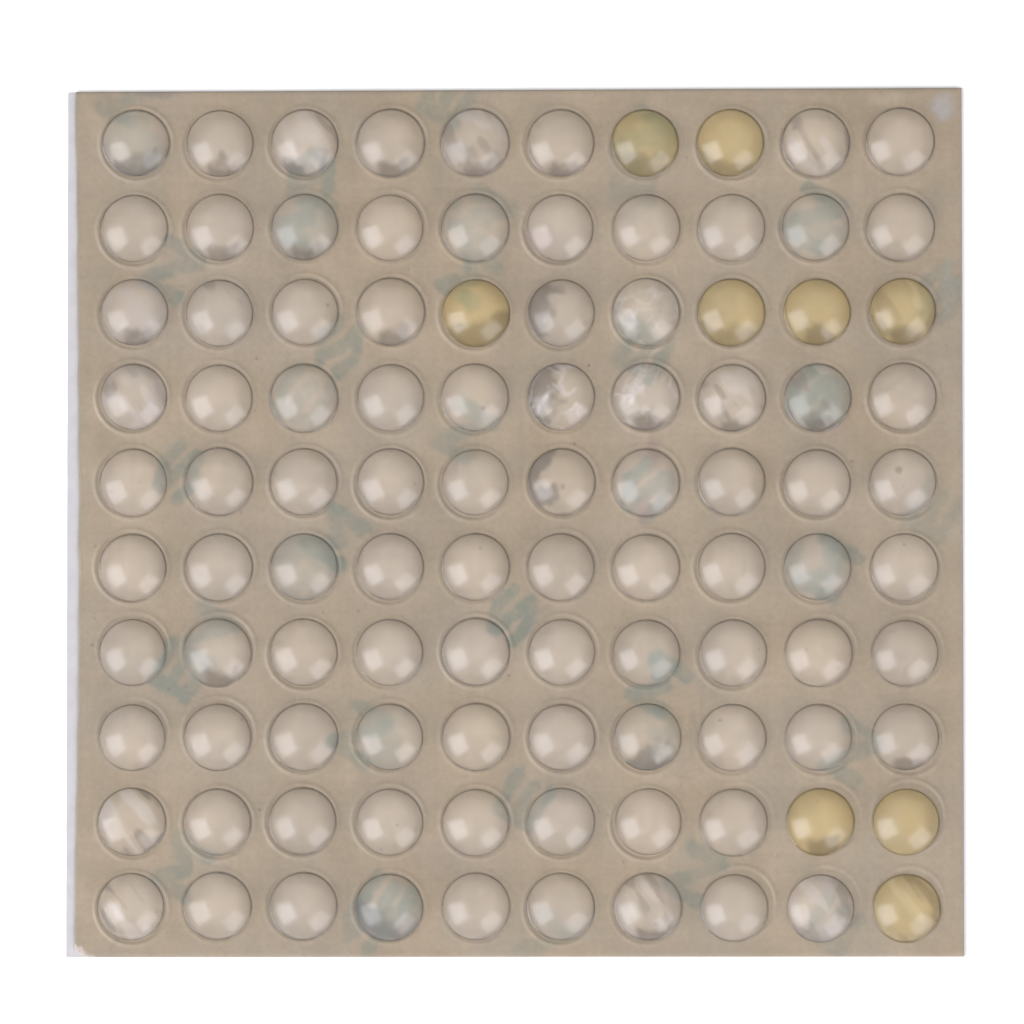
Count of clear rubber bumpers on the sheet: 91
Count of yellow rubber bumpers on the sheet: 9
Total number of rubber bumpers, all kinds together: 100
